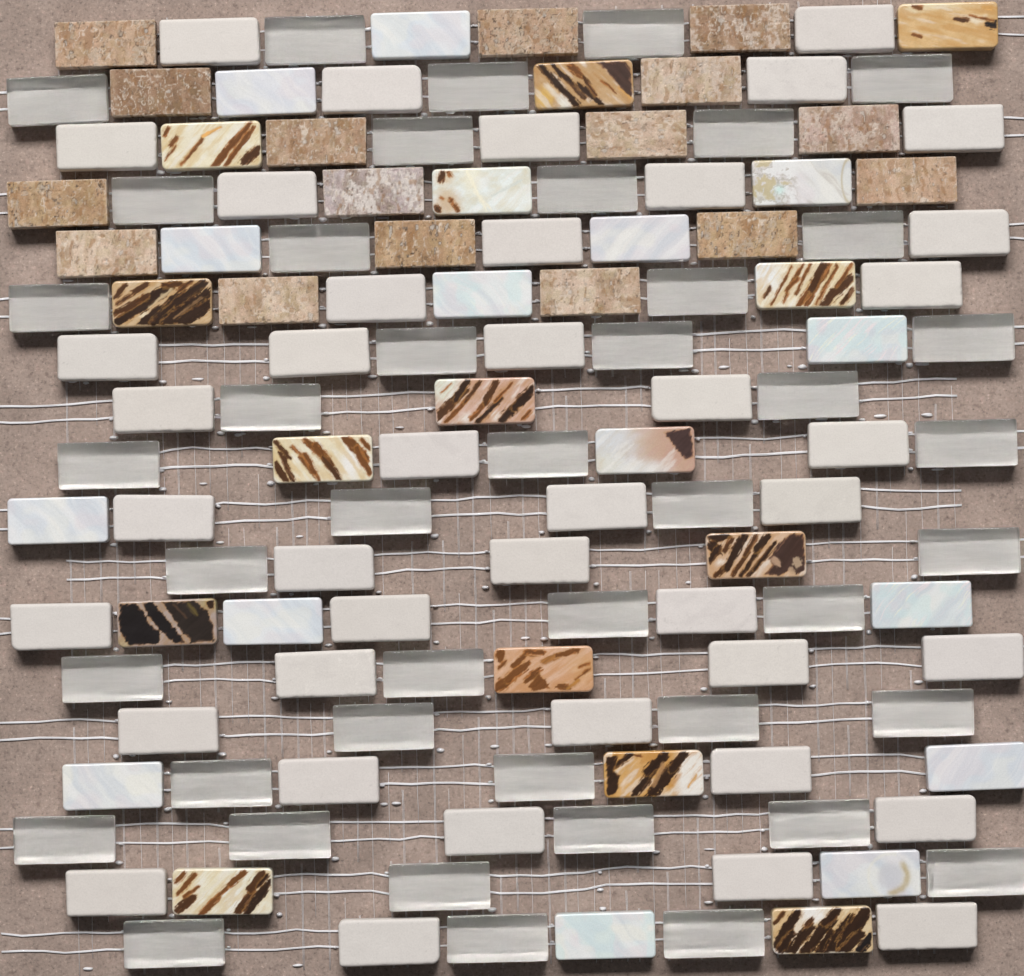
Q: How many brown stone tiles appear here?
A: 16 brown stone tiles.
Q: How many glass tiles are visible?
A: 43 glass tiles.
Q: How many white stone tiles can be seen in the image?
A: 41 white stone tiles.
